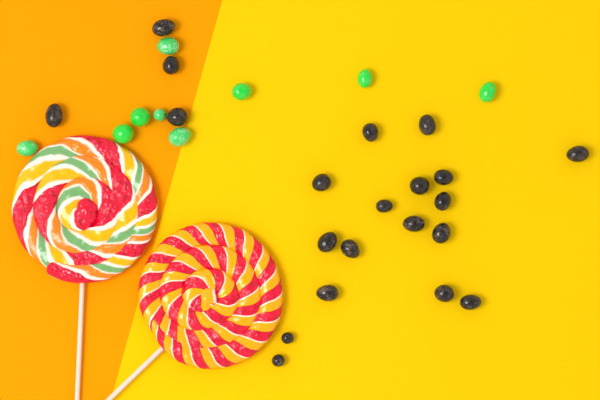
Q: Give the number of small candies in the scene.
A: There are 30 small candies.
